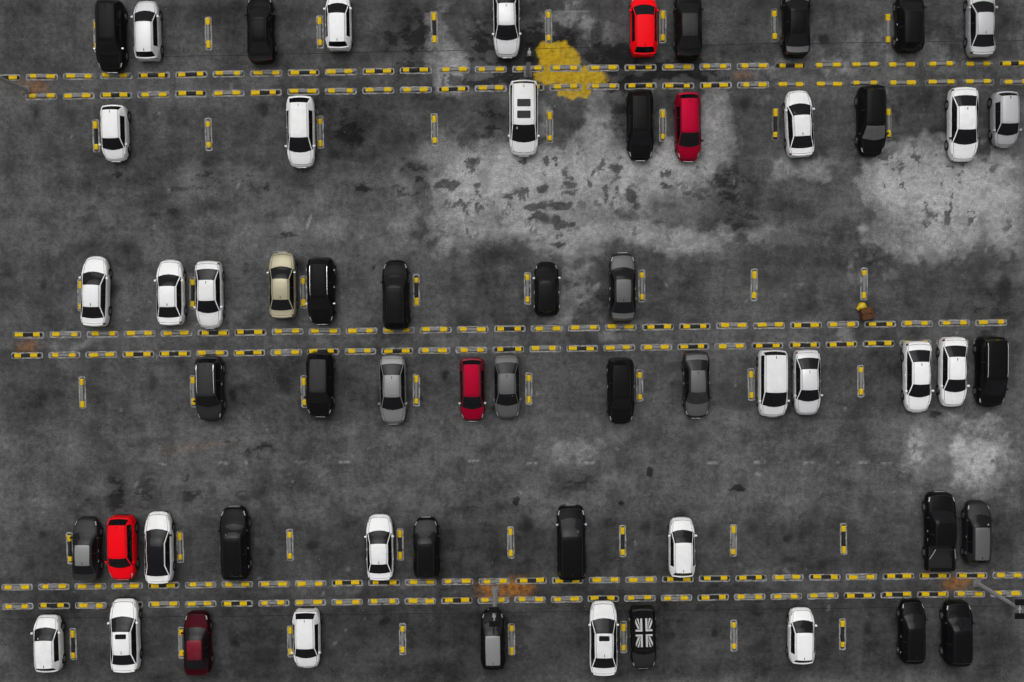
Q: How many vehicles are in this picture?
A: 59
